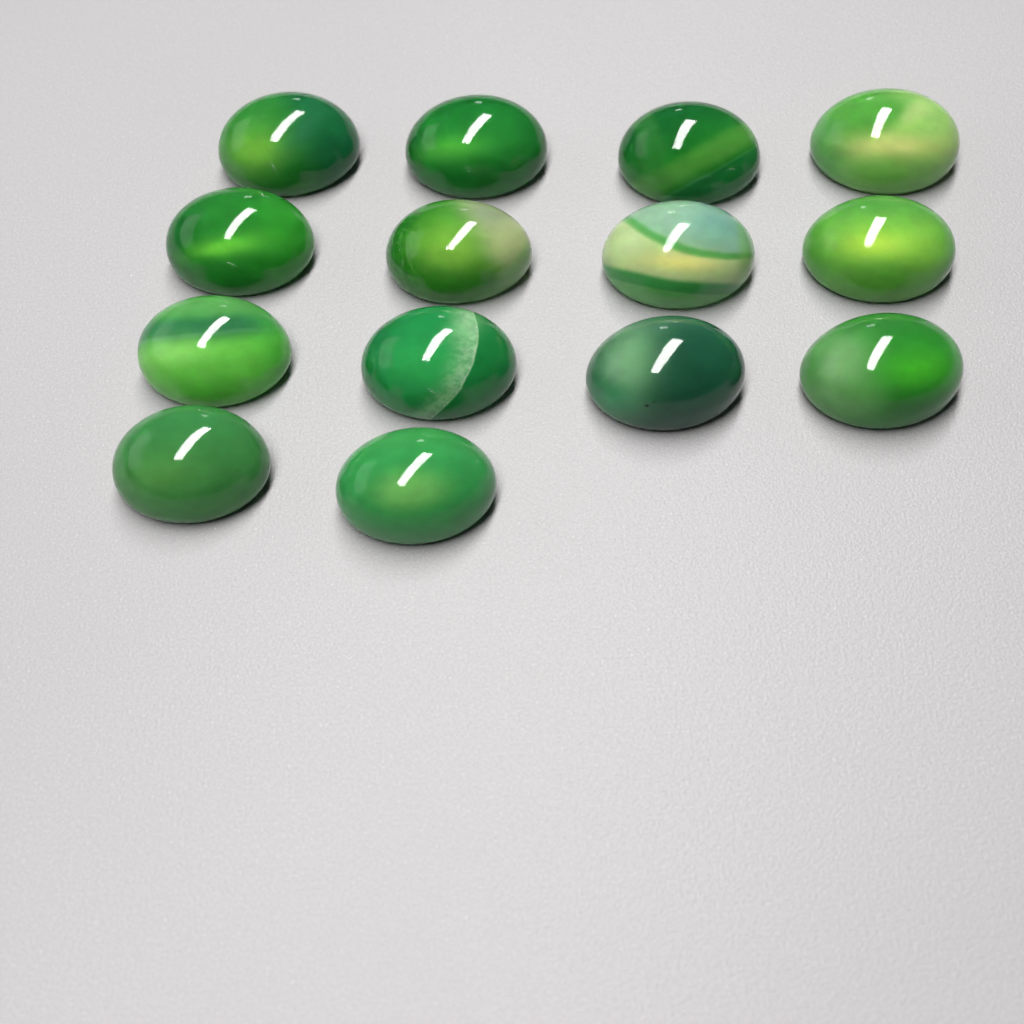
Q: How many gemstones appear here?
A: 14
